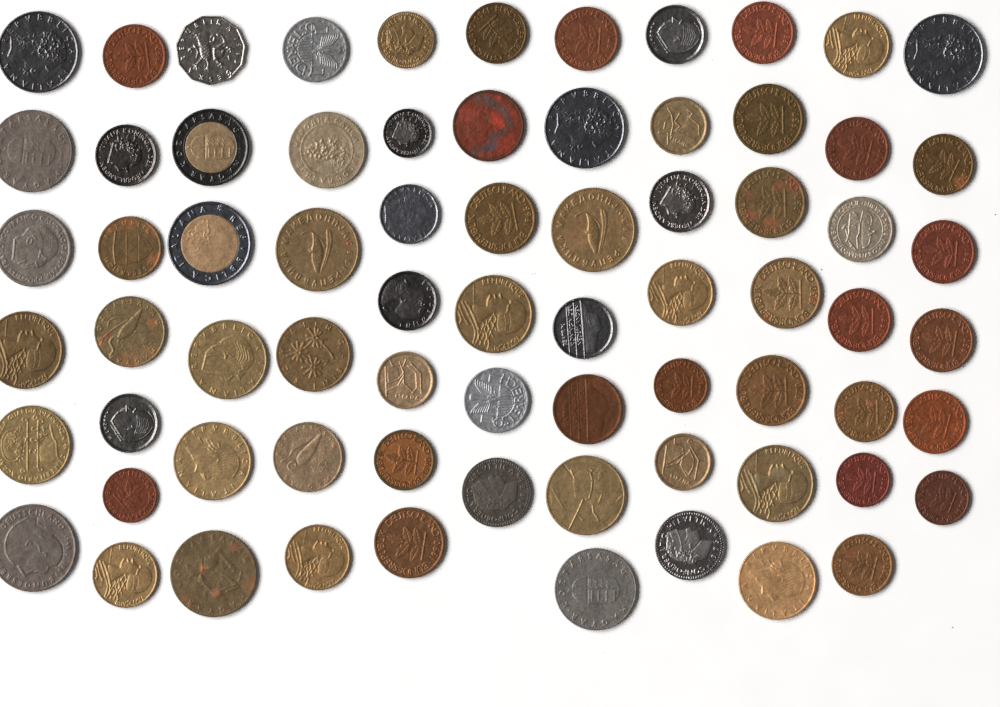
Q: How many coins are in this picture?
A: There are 72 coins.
